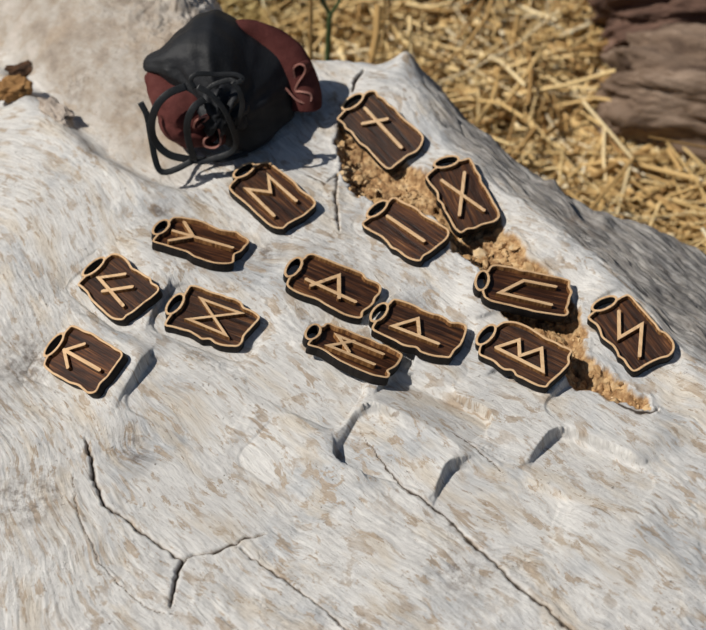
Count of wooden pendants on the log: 14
